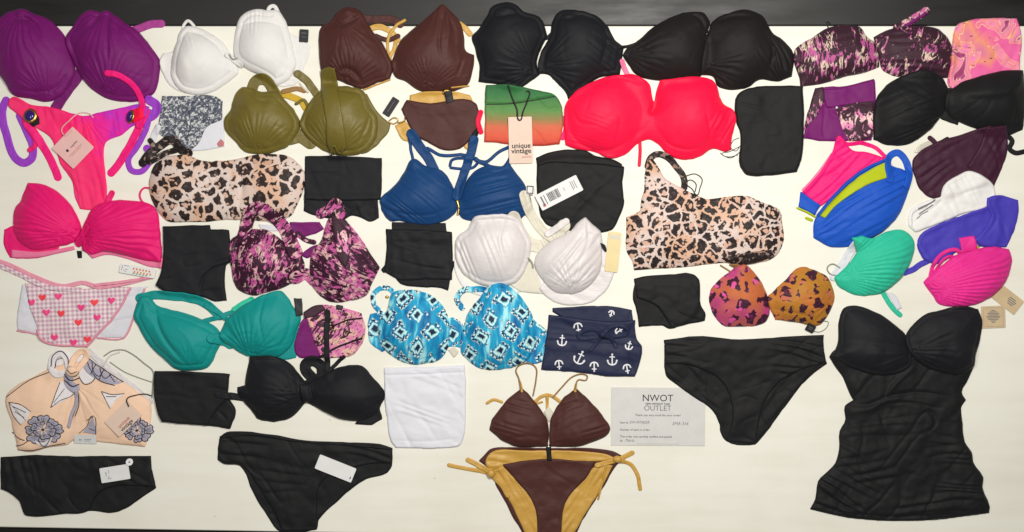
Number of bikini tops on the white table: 24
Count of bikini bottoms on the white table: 24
